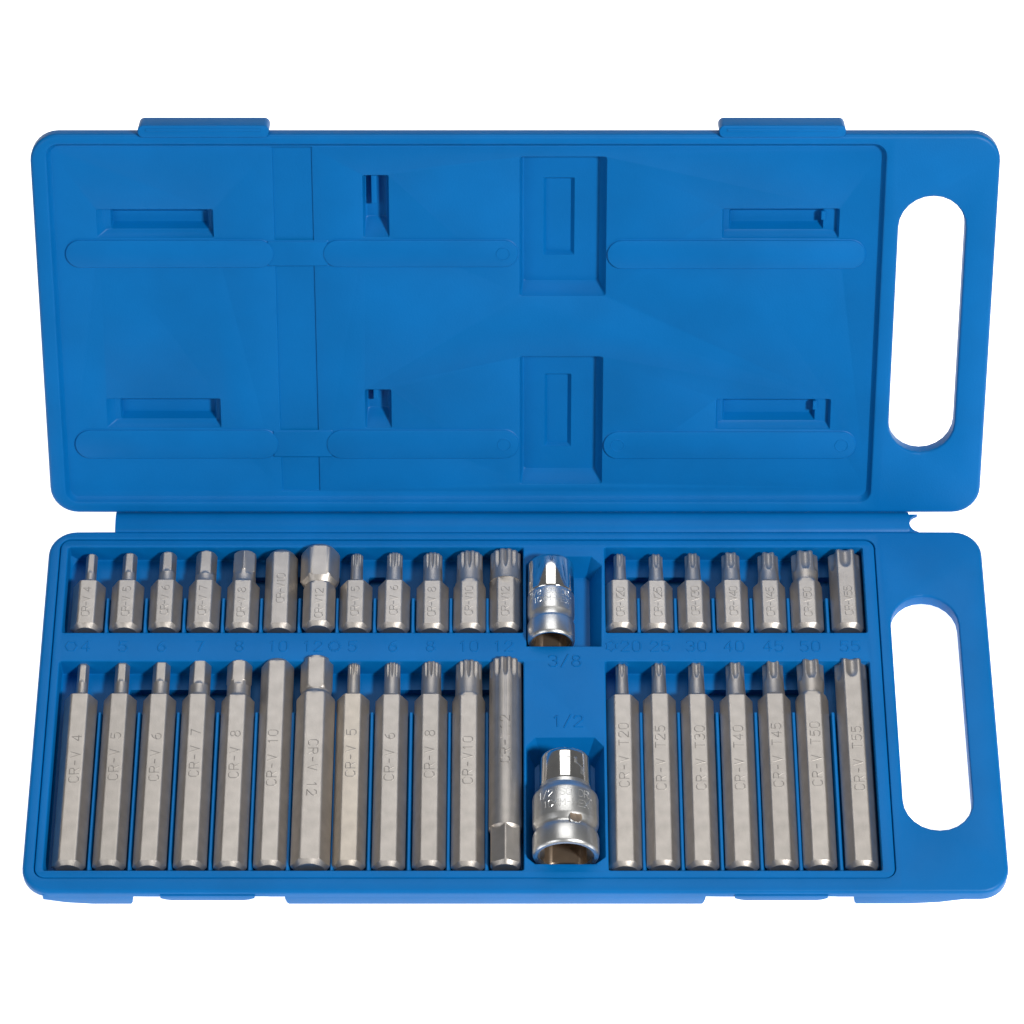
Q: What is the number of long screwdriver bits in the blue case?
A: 19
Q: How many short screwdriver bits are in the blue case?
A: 19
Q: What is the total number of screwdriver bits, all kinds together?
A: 38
